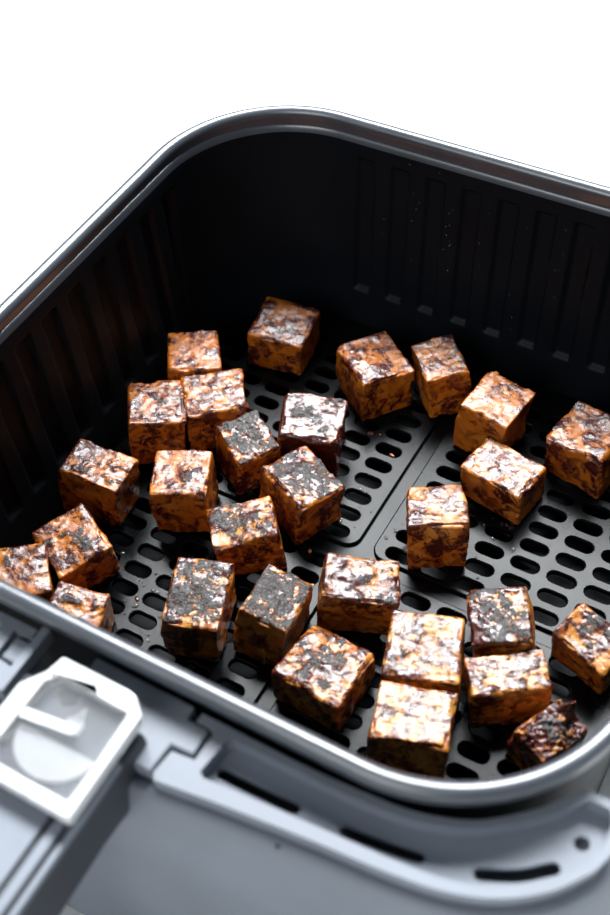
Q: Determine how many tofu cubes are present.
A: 29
